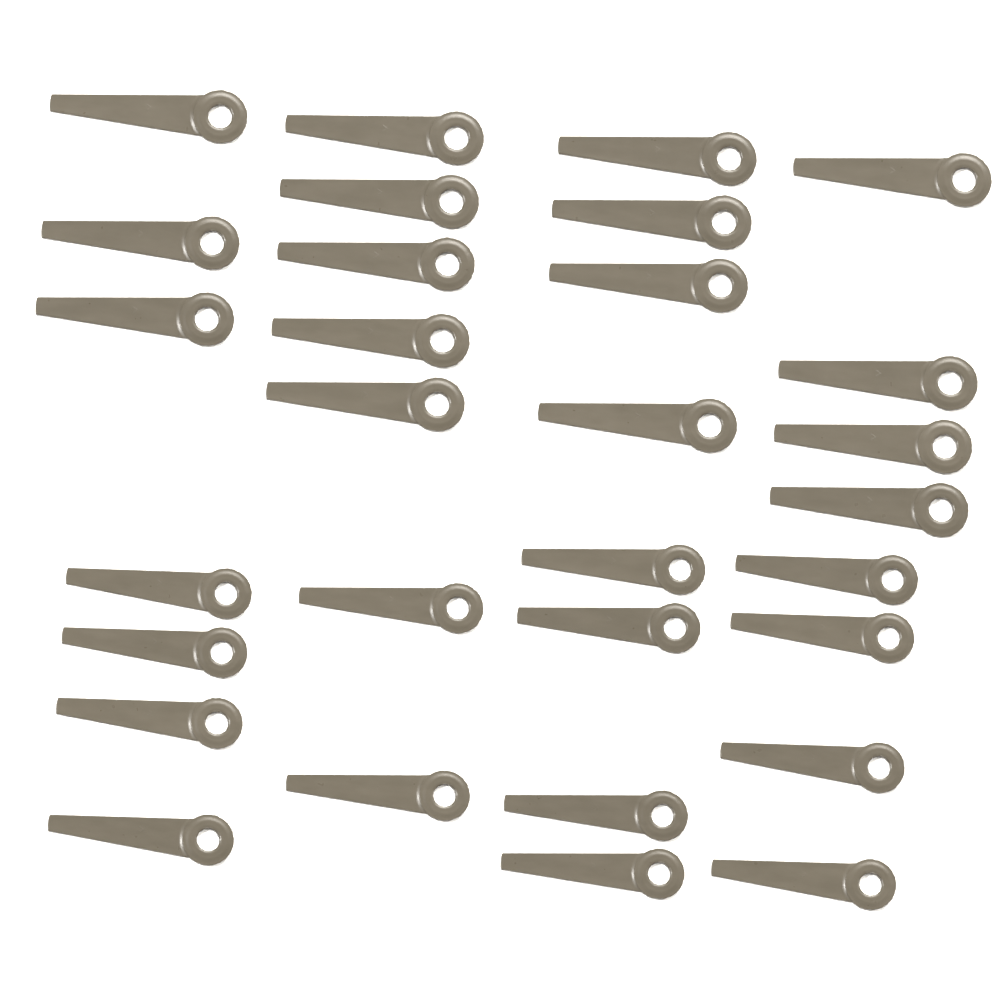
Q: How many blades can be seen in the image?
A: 30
